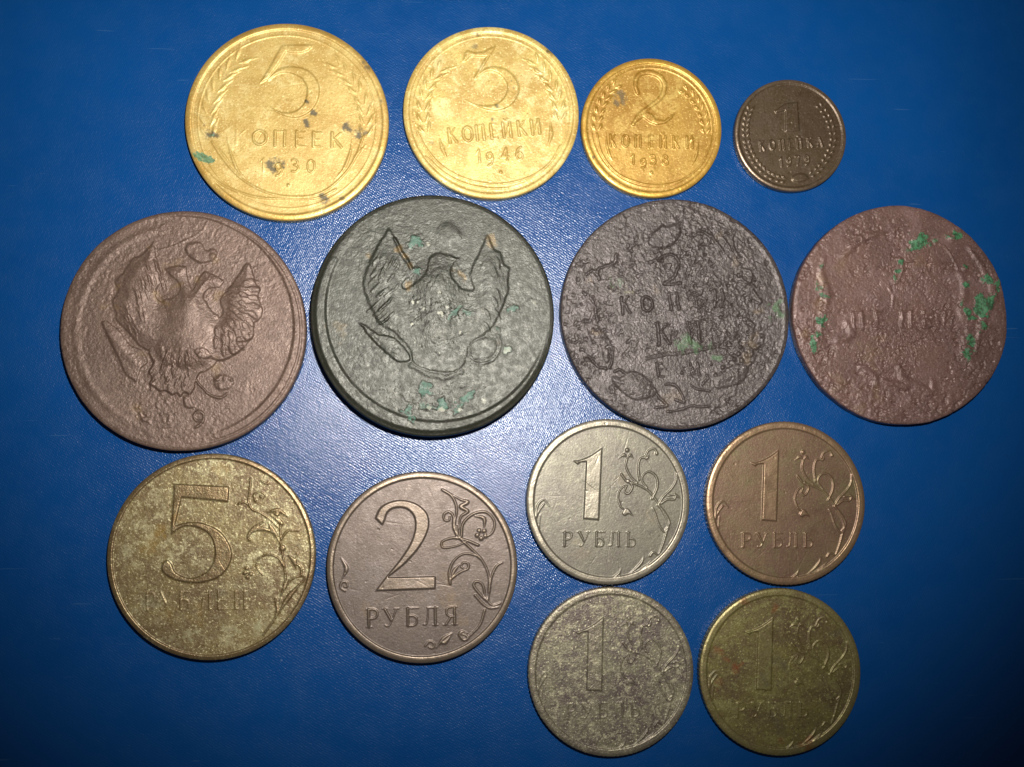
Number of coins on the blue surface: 14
